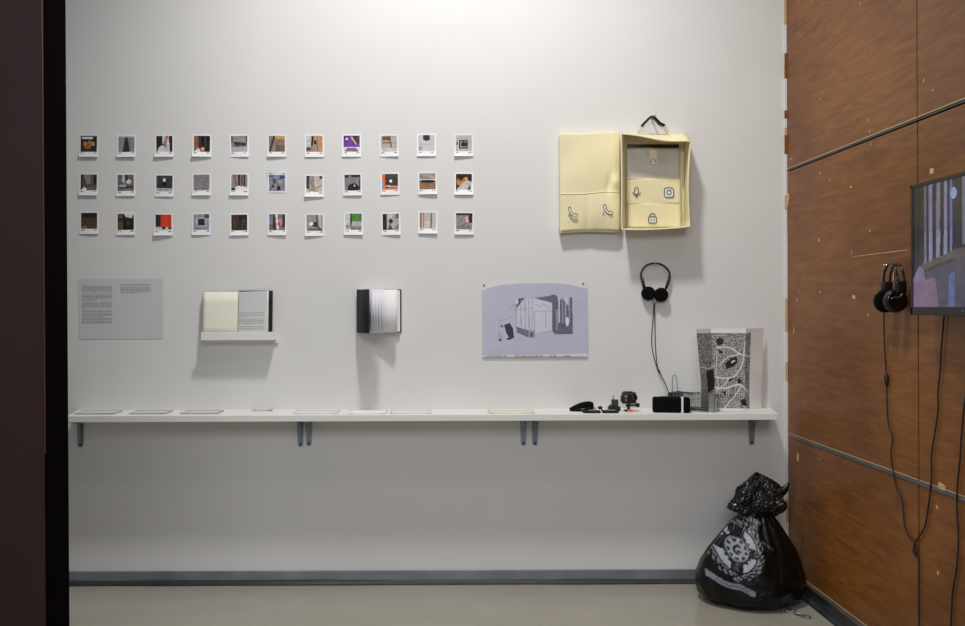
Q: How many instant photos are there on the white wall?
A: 33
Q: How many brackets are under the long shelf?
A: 6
